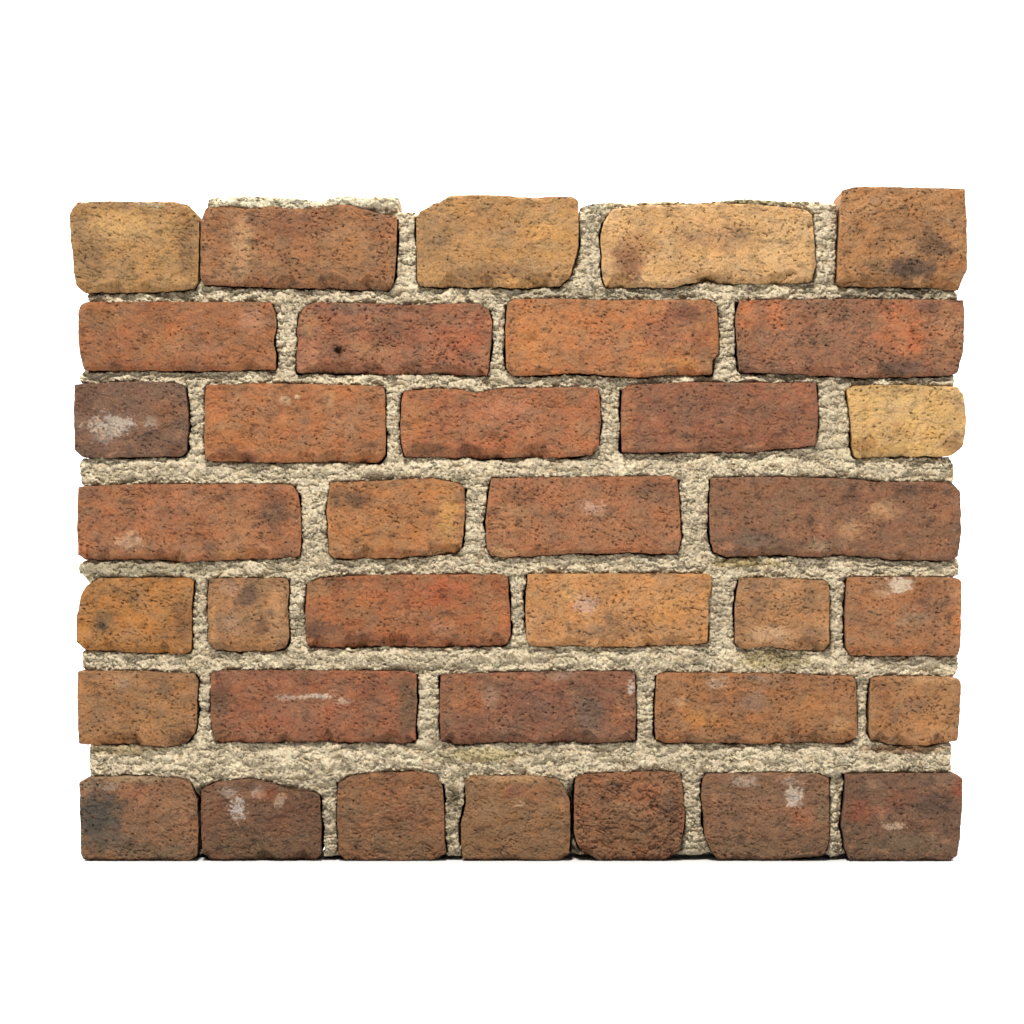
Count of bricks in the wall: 36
